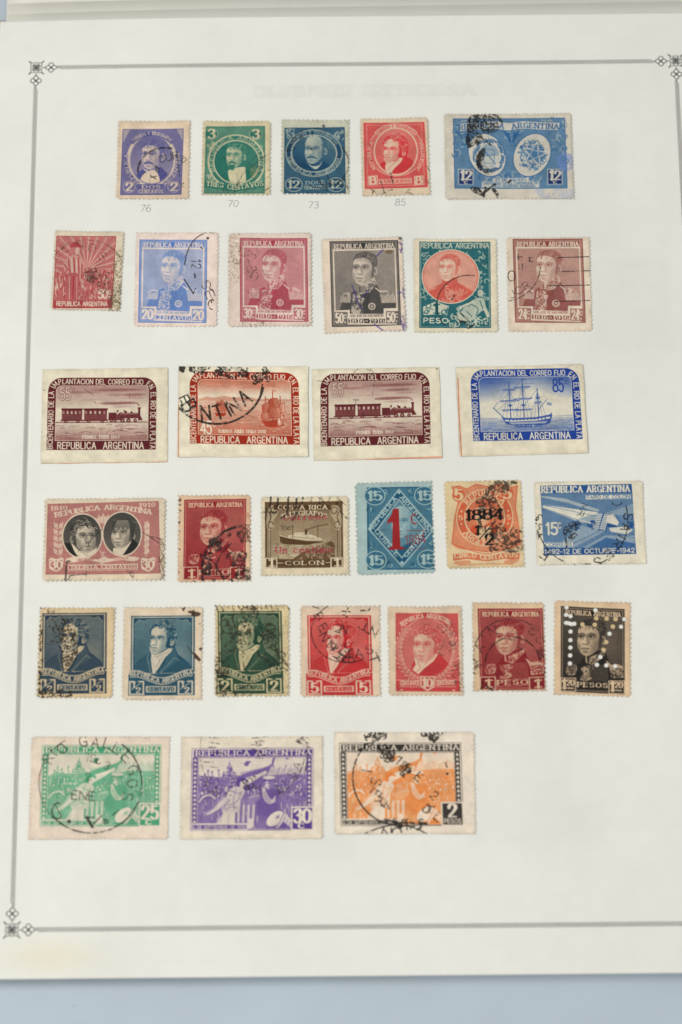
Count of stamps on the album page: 31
